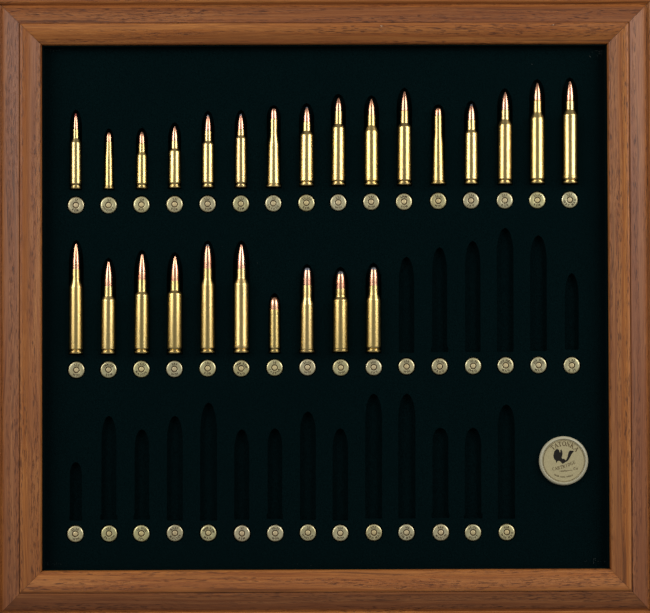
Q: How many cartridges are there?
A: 26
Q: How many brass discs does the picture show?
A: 46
